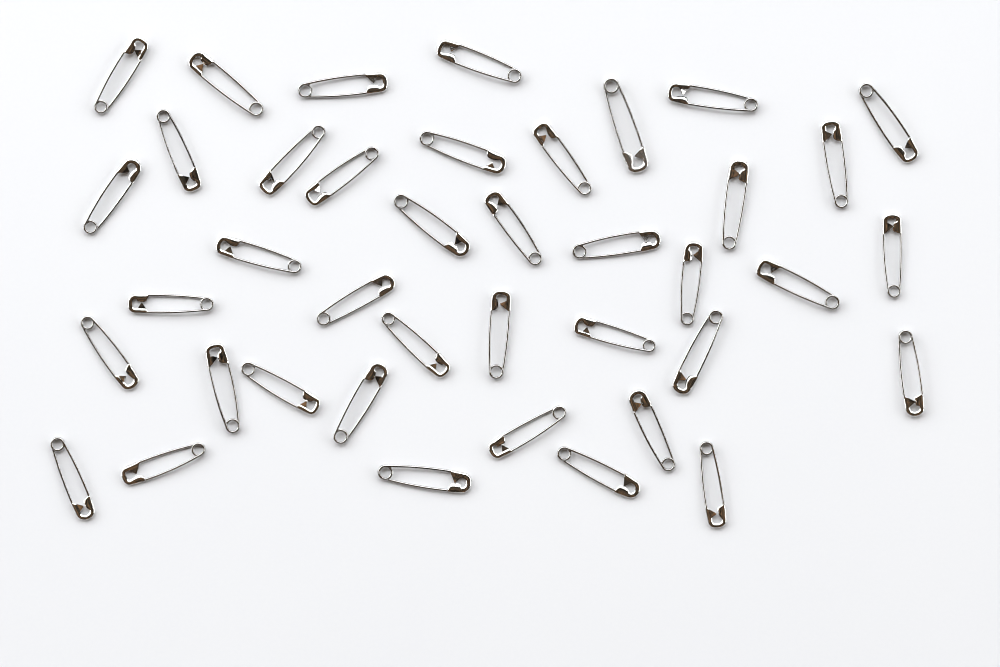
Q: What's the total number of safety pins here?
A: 40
